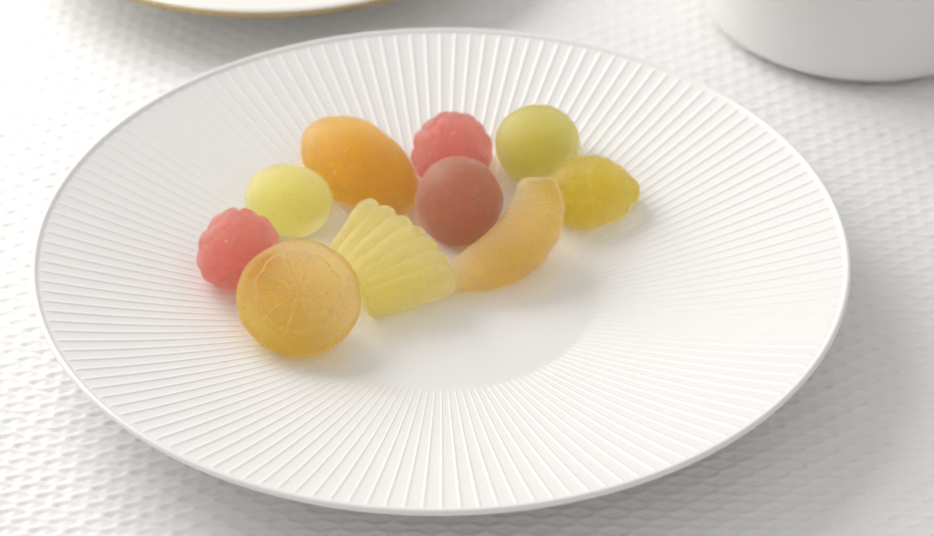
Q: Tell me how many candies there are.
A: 10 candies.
